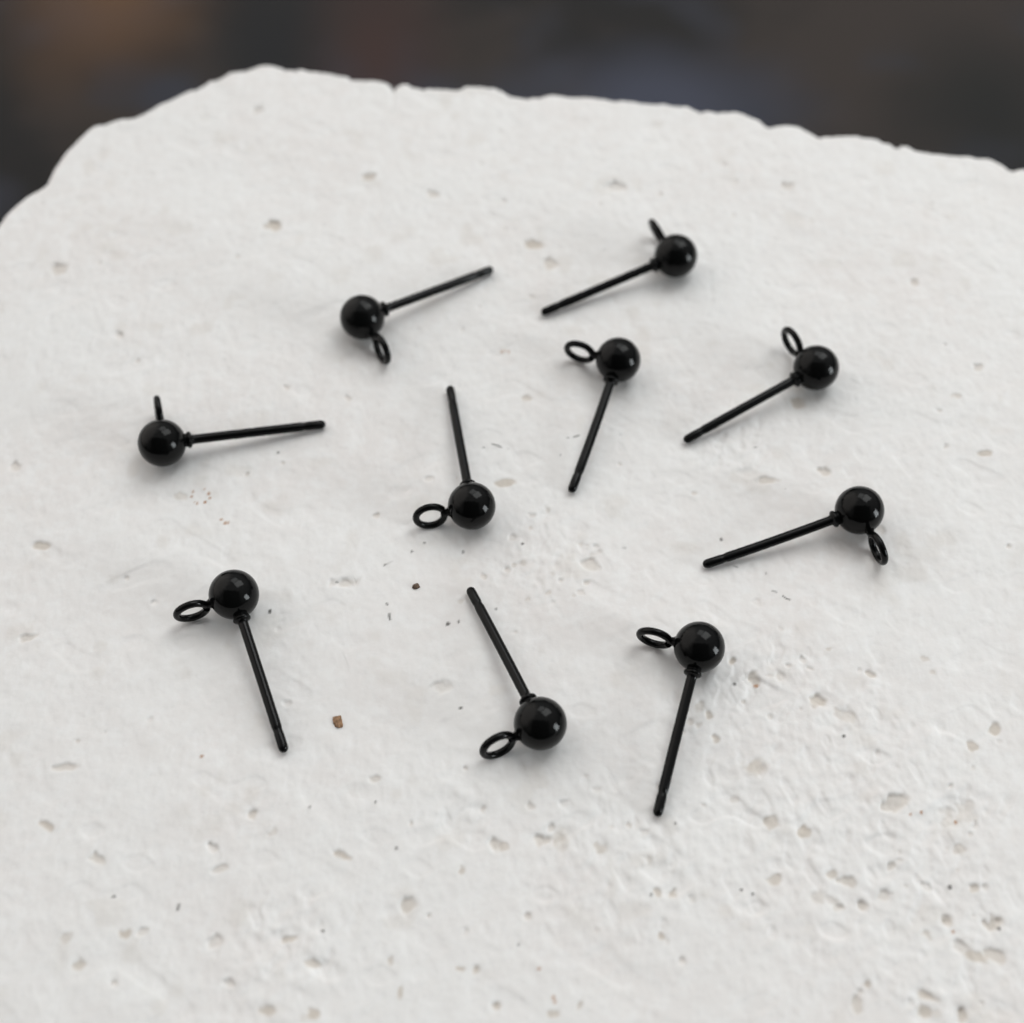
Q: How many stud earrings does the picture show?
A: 10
